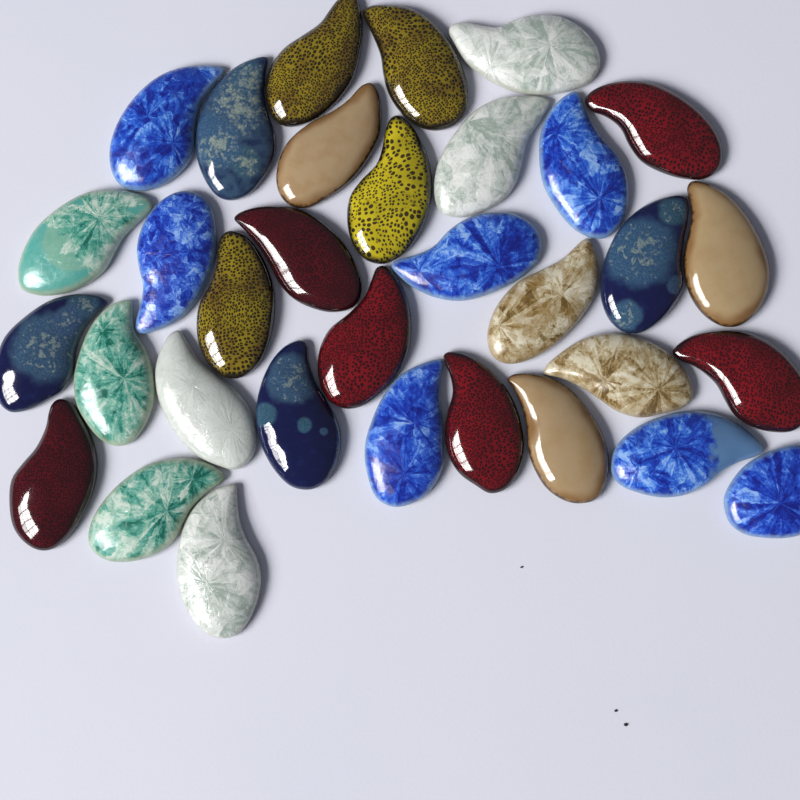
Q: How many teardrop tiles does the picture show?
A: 33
